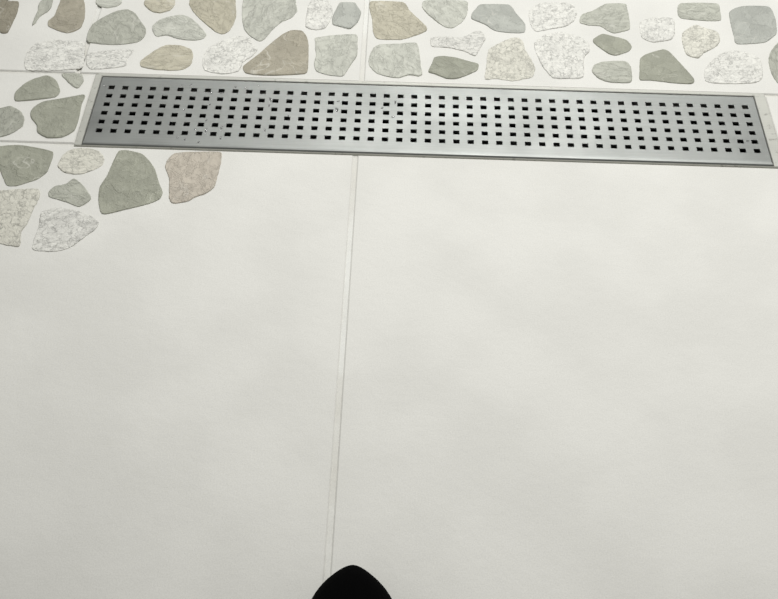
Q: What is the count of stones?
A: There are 47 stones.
